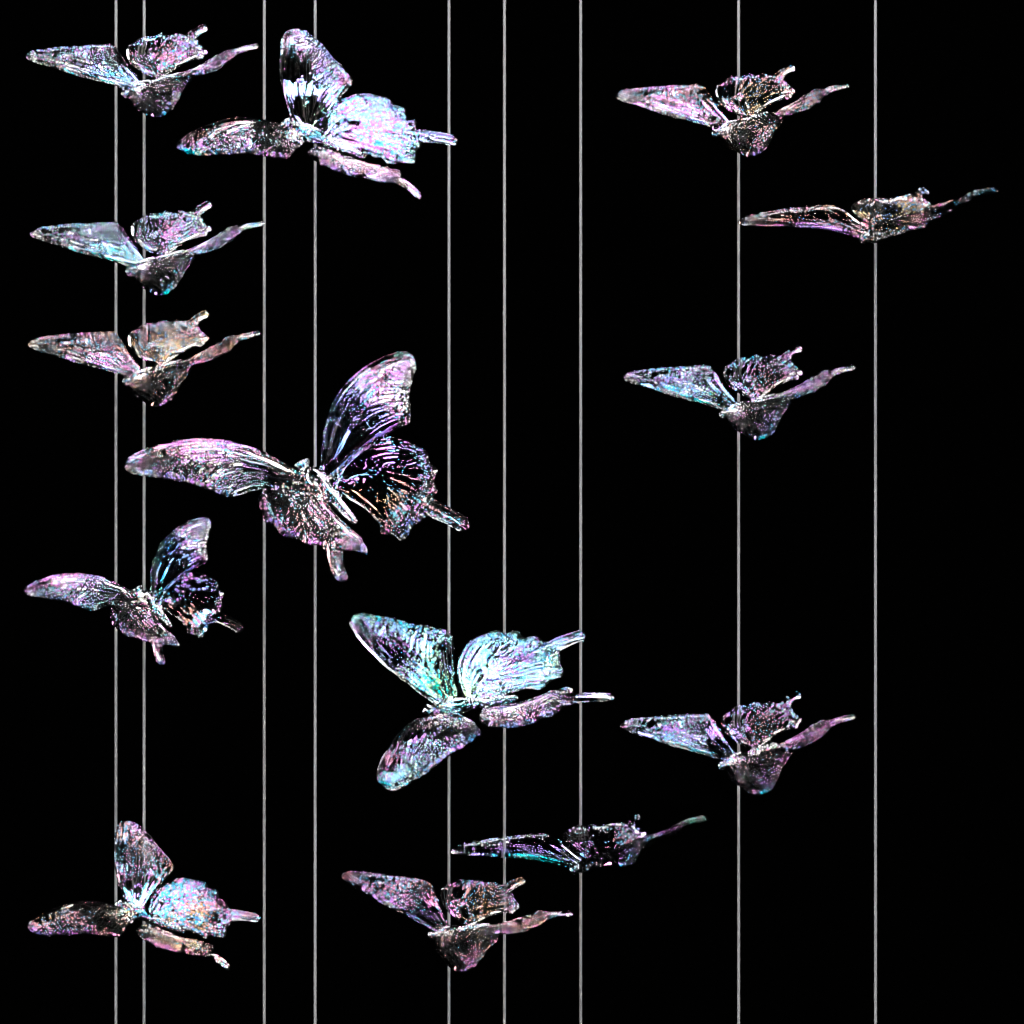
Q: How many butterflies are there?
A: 14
